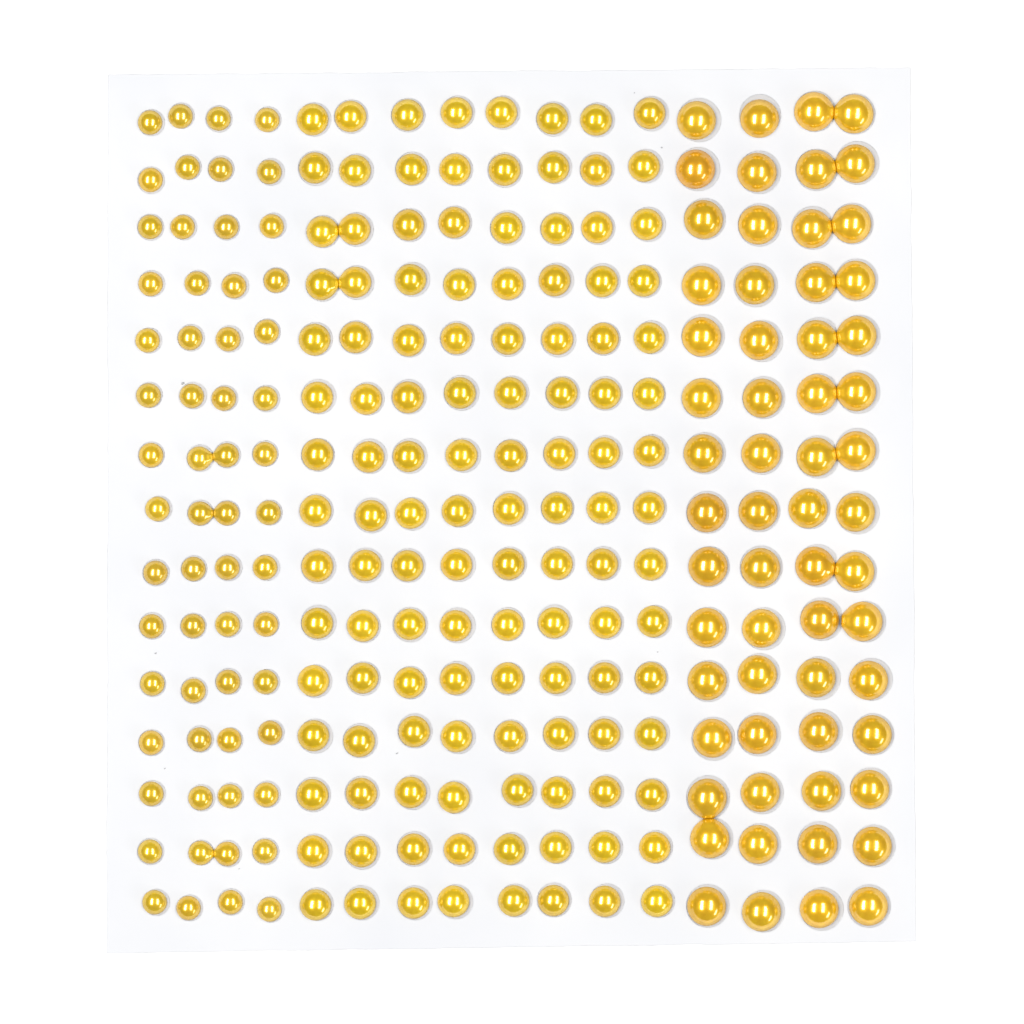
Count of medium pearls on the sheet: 120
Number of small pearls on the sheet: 60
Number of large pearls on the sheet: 60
